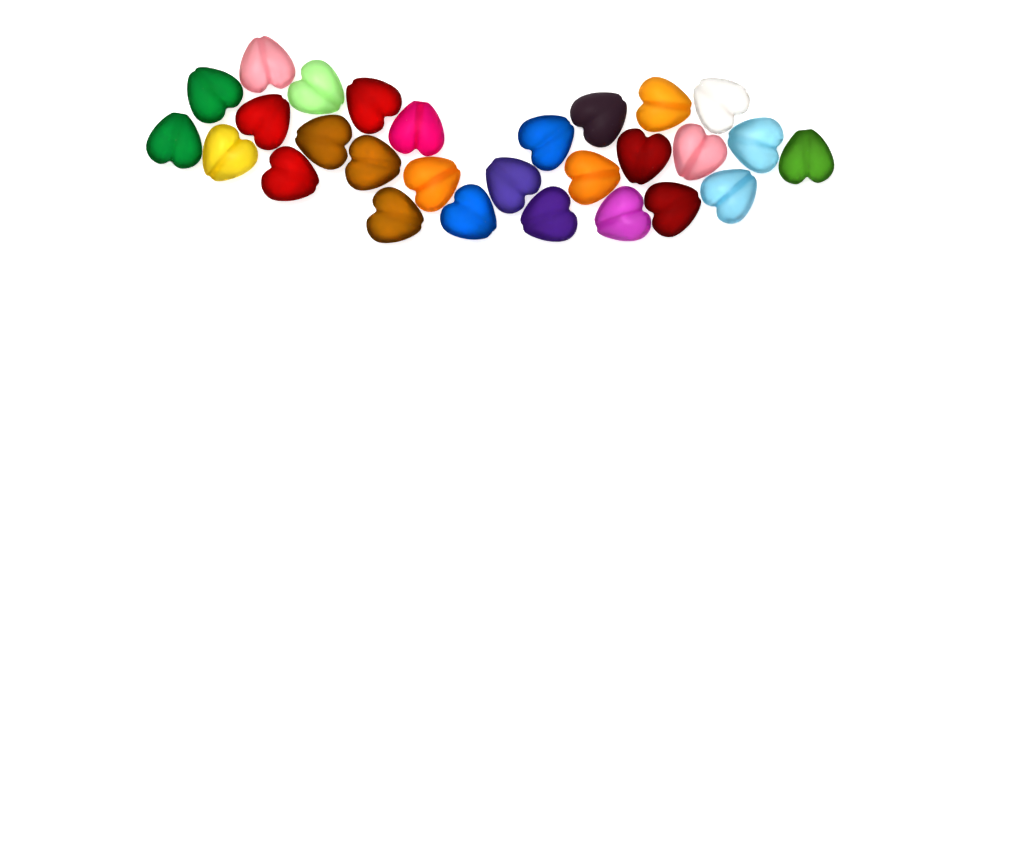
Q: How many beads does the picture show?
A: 28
